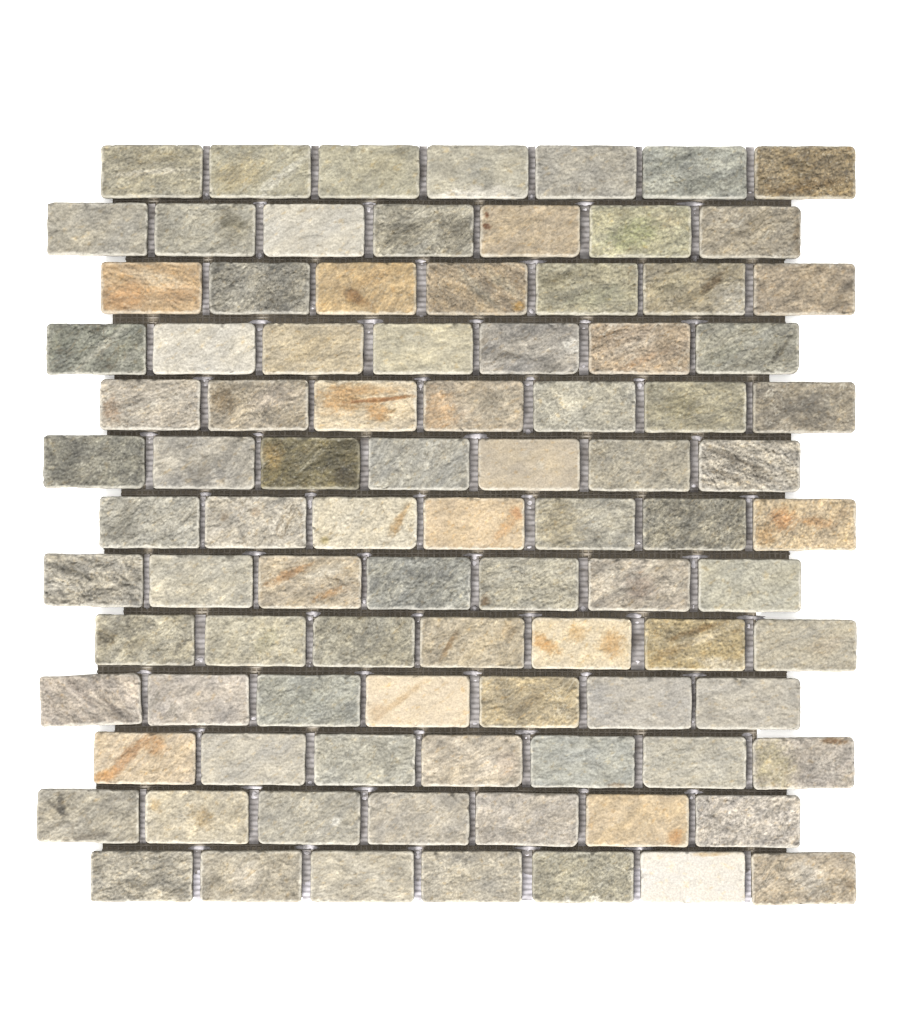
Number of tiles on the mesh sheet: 91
